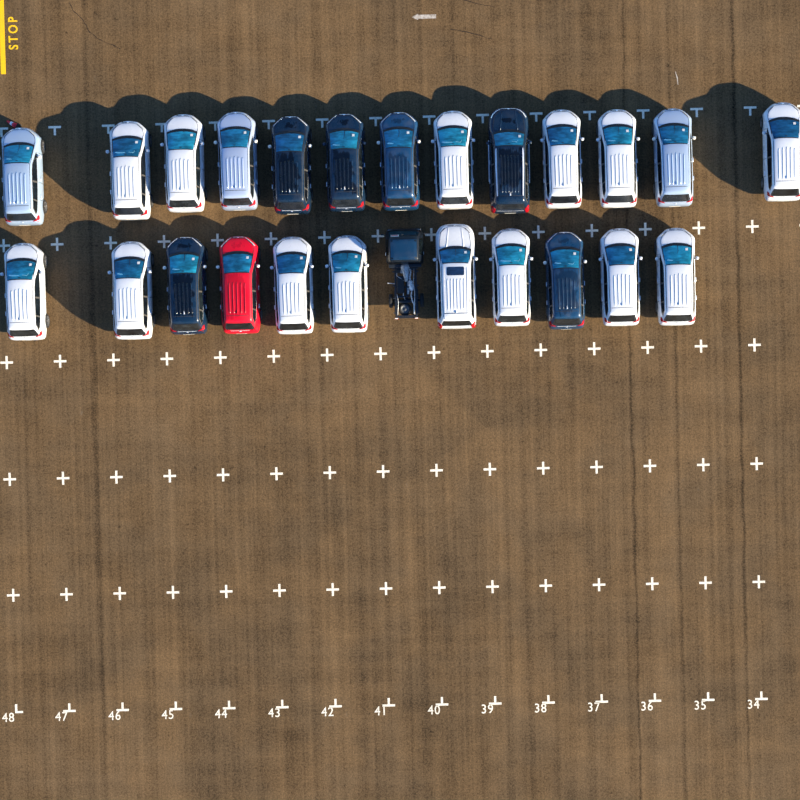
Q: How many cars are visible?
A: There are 24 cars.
